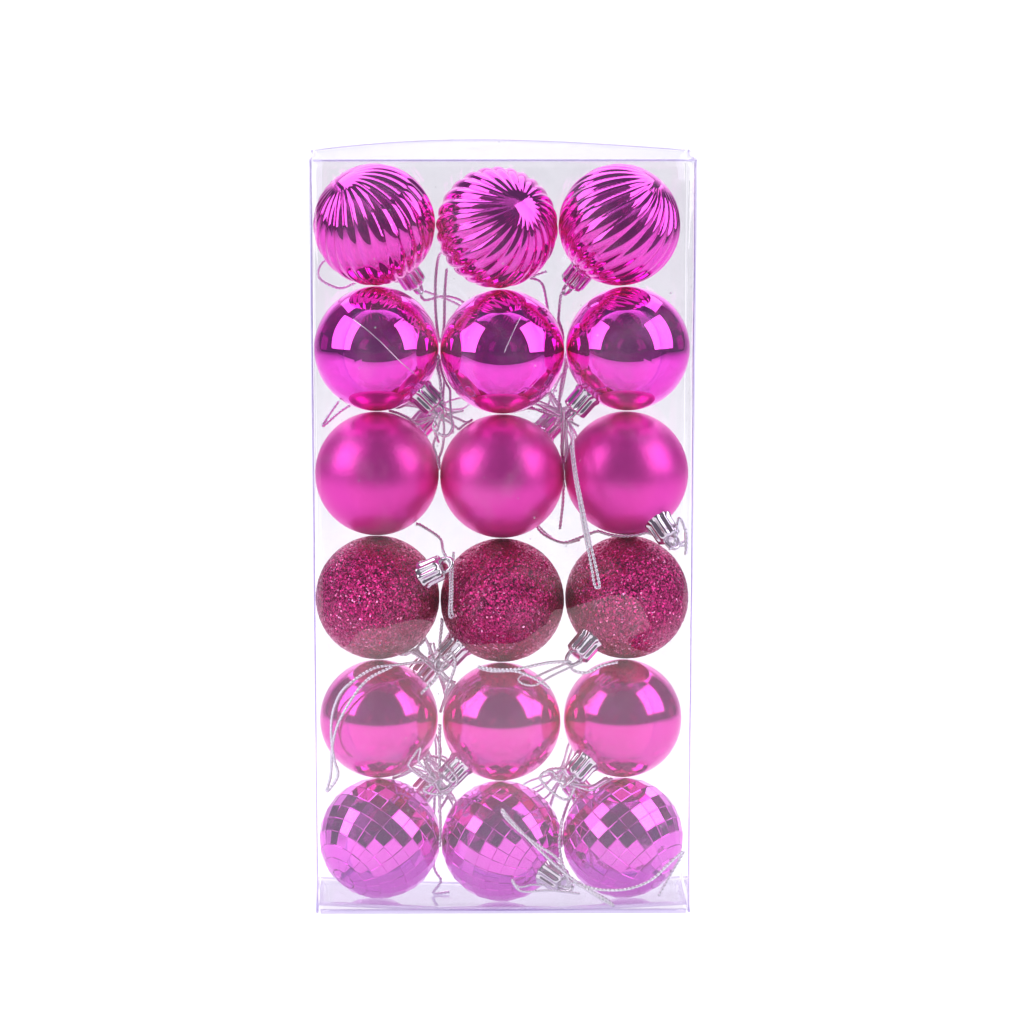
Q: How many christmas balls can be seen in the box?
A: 18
